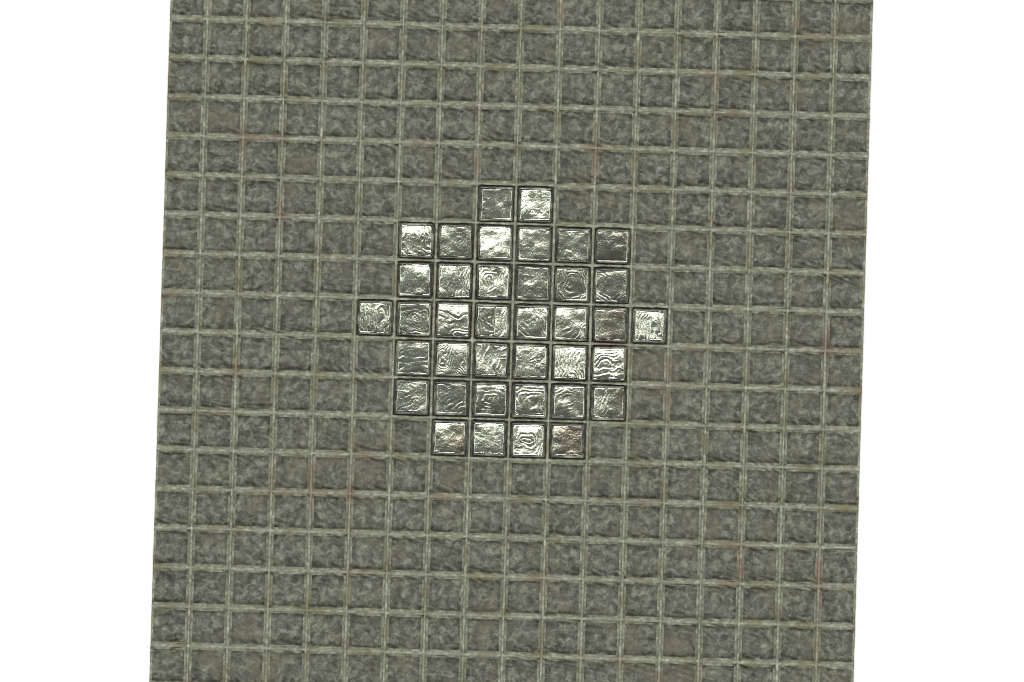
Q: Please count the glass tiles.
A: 38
